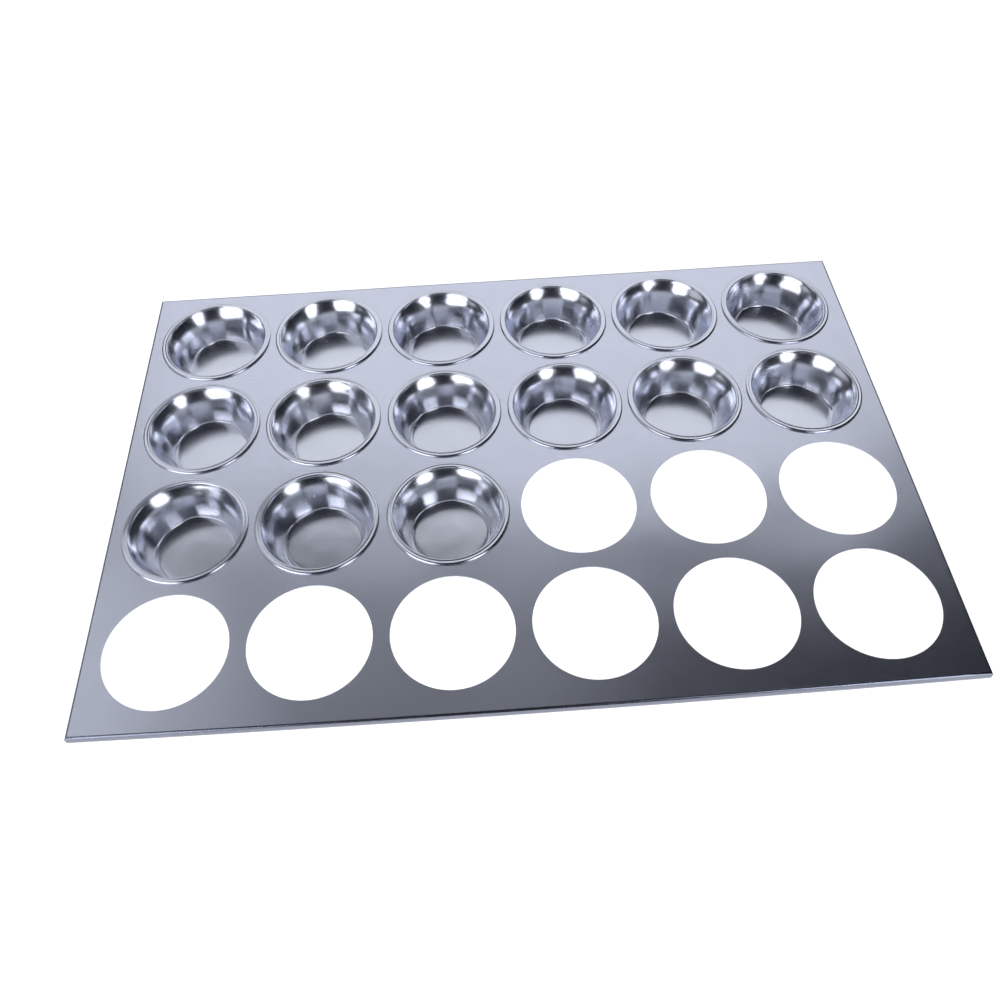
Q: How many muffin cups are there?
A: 15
